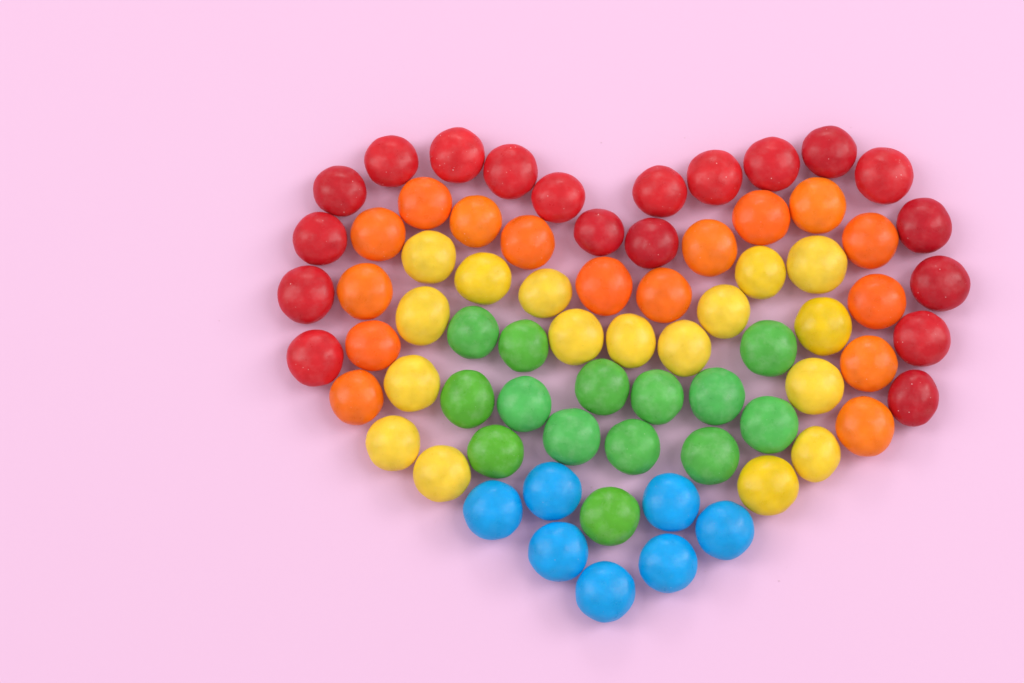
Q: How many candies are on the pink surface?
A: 73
